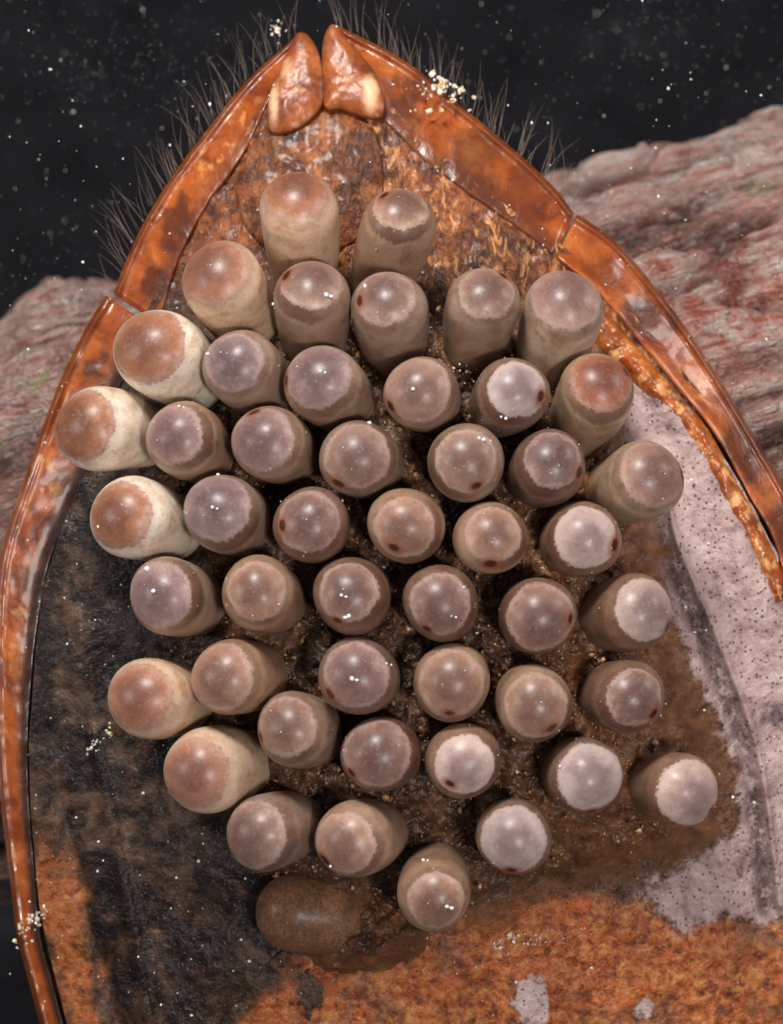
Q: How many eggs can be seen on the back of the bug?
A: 49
